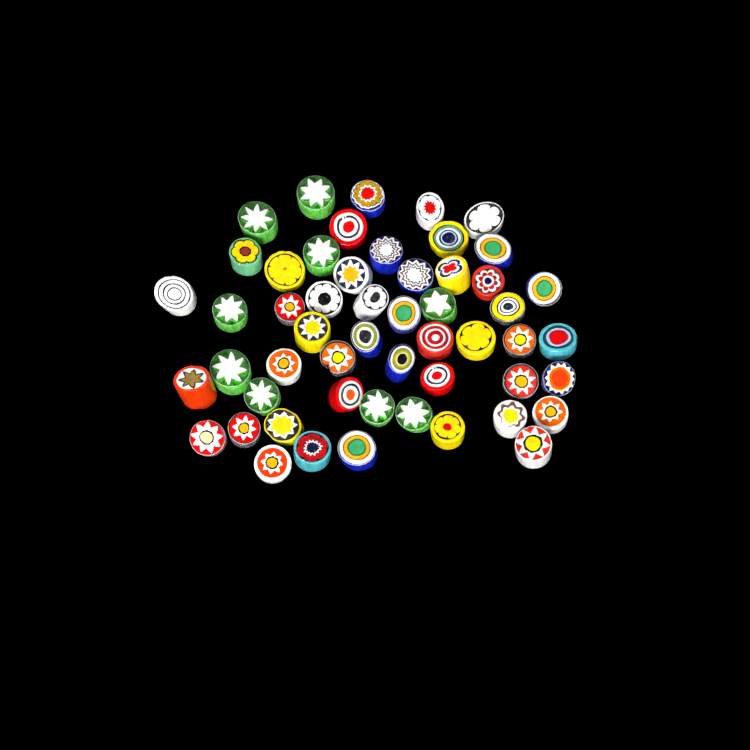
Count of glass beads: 53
